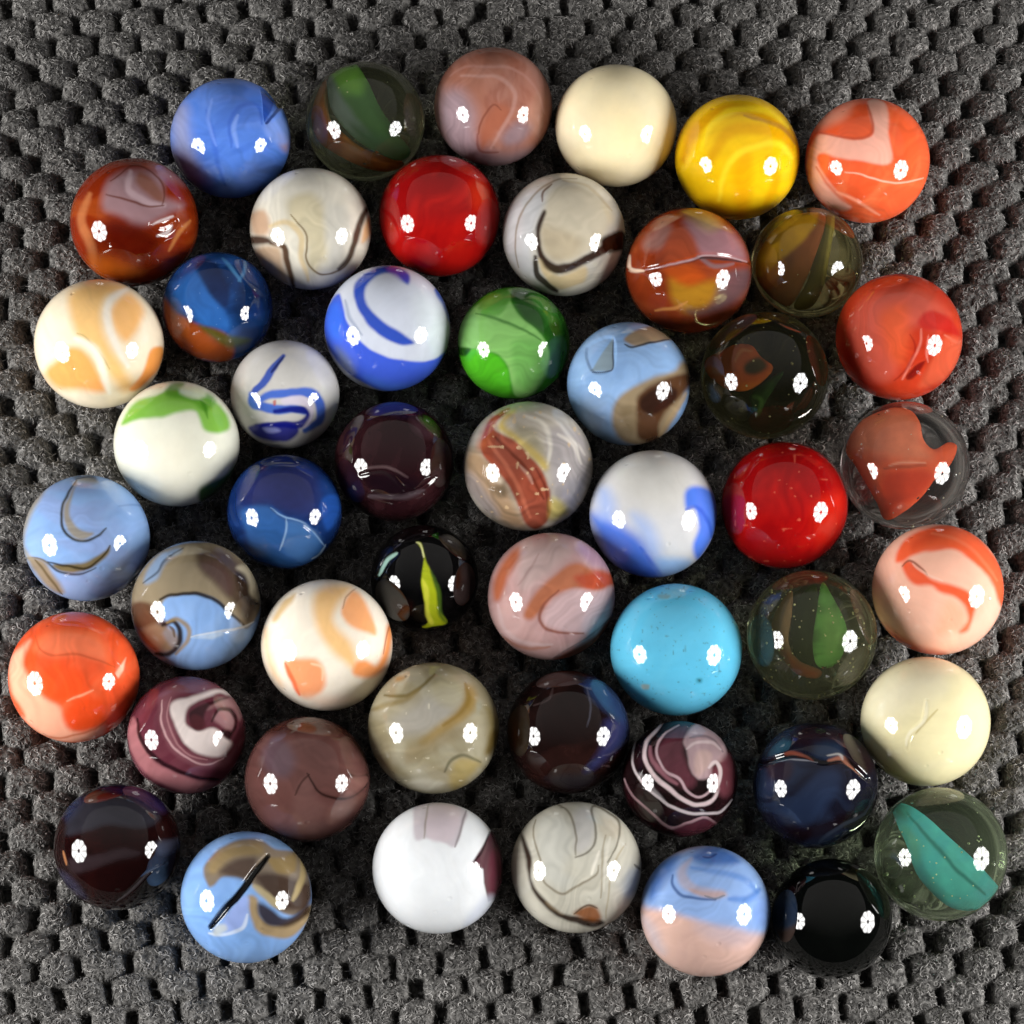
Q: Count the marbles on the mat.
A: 50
